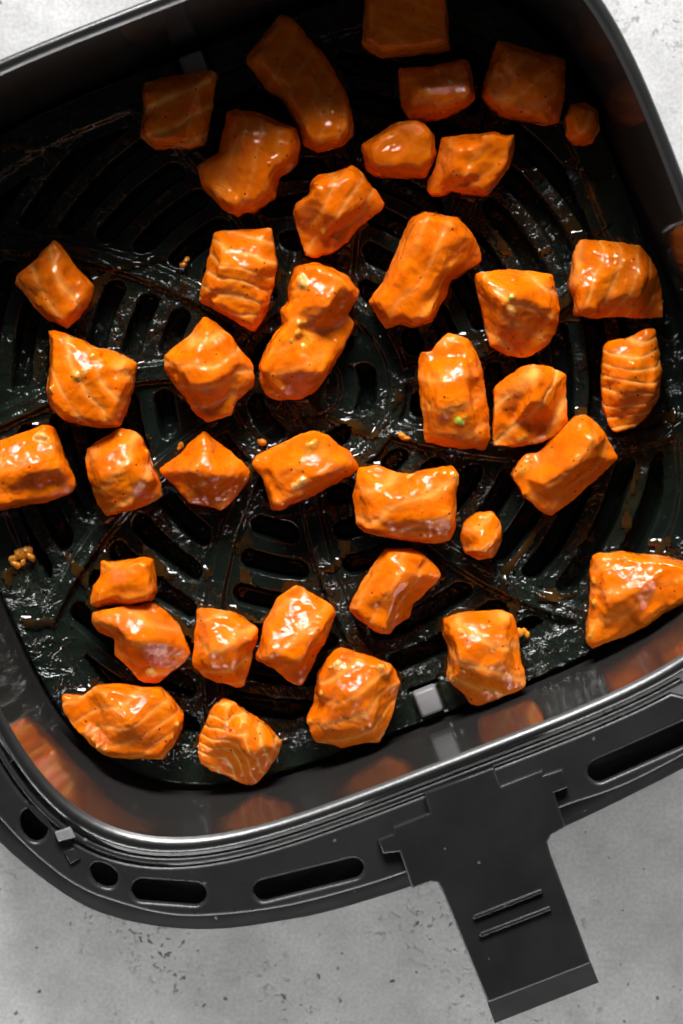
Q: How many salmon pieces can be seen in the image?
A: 38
